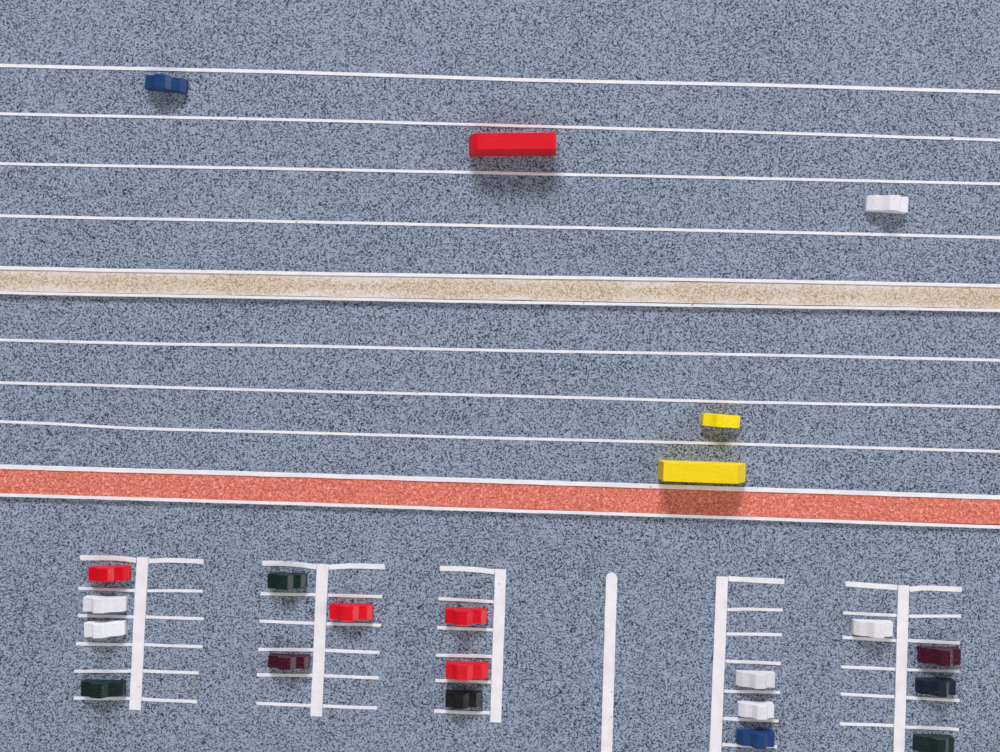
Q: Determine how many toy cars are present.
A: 20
